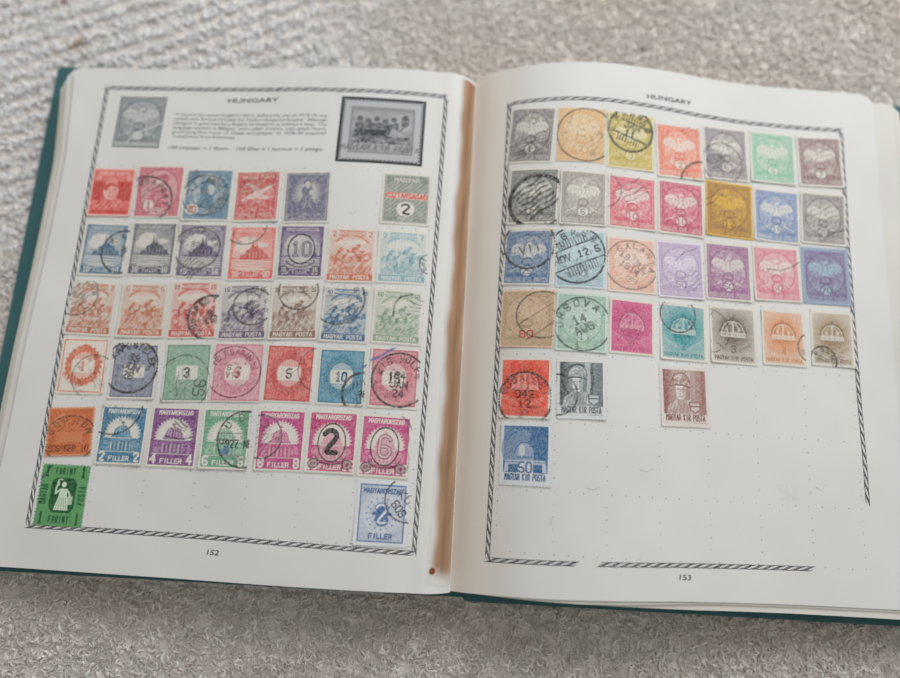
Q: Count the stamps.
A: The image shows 68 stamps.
